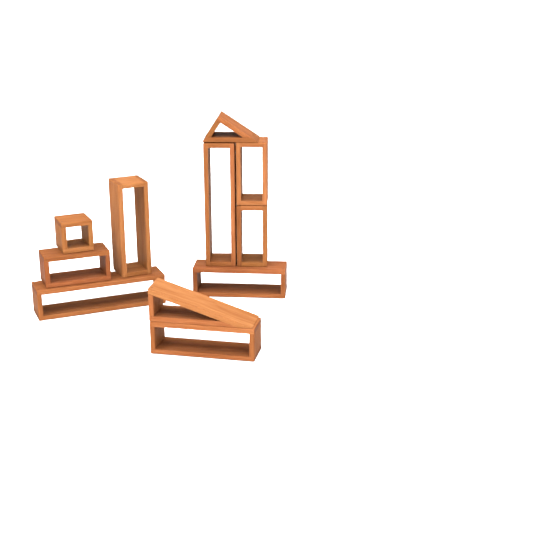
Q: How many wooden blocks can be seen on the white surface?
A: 11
